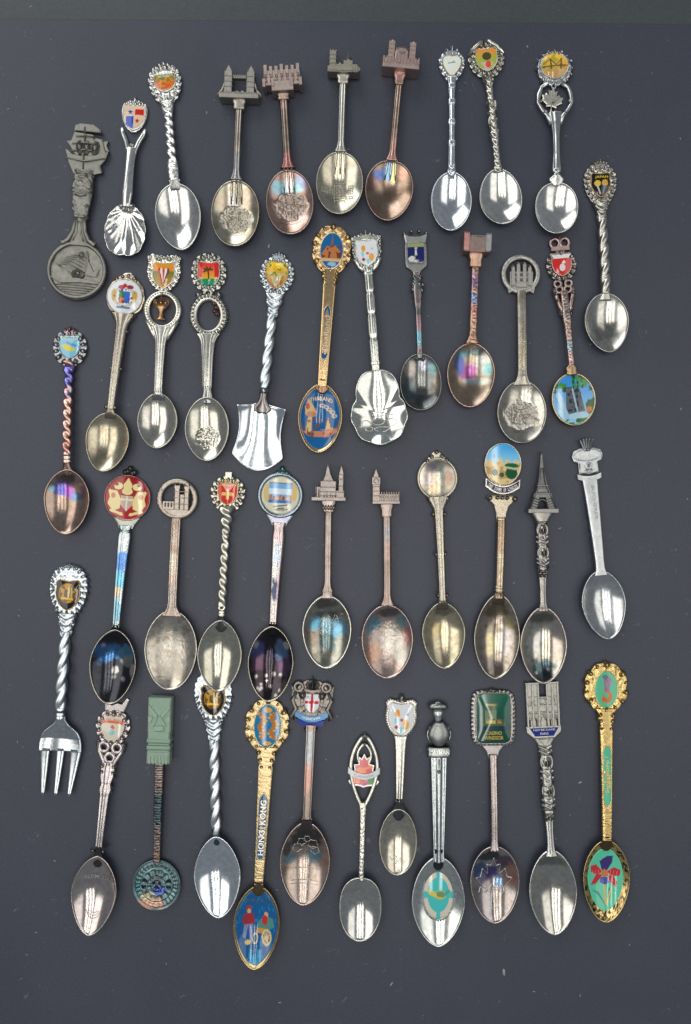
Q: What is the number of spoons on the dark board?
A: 43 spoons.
